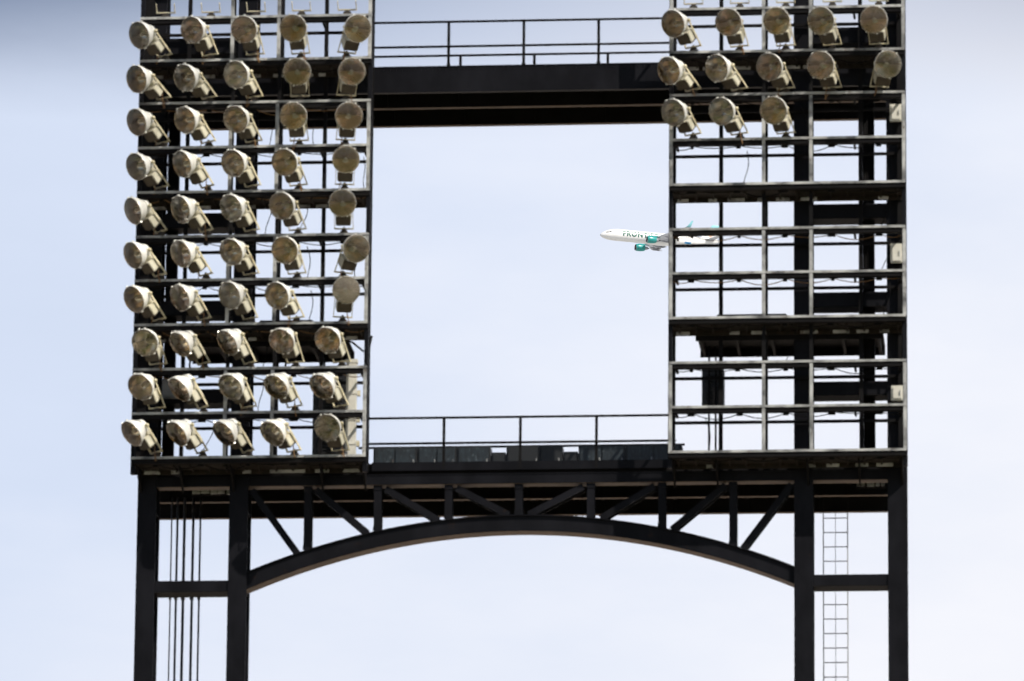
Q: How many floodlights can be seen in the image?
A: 63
